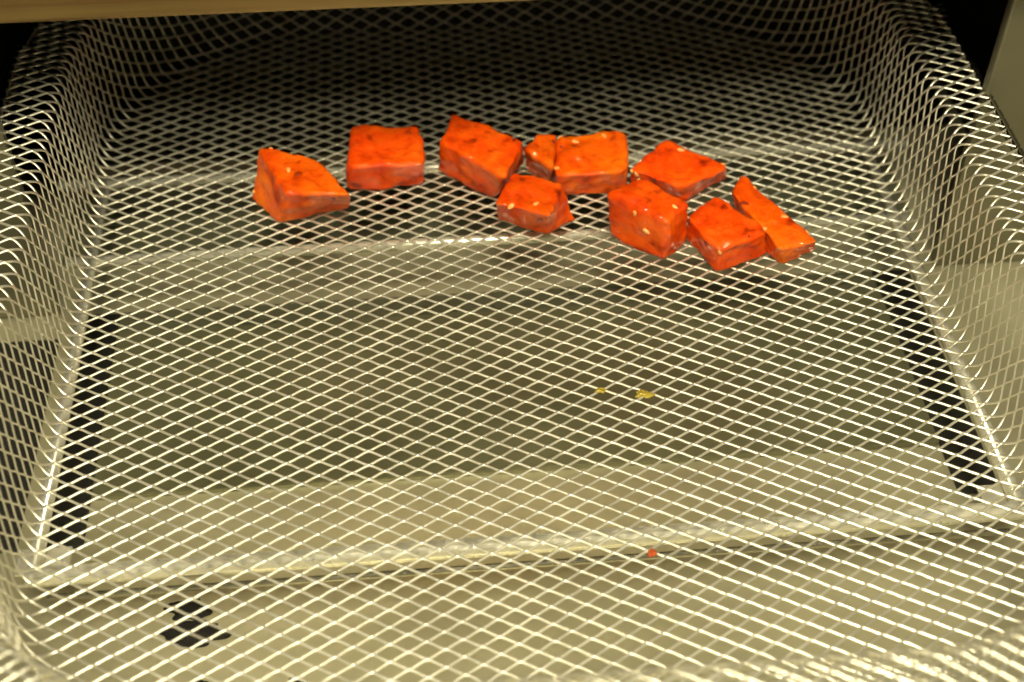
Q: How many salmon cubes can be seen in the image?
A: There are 10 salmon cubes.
